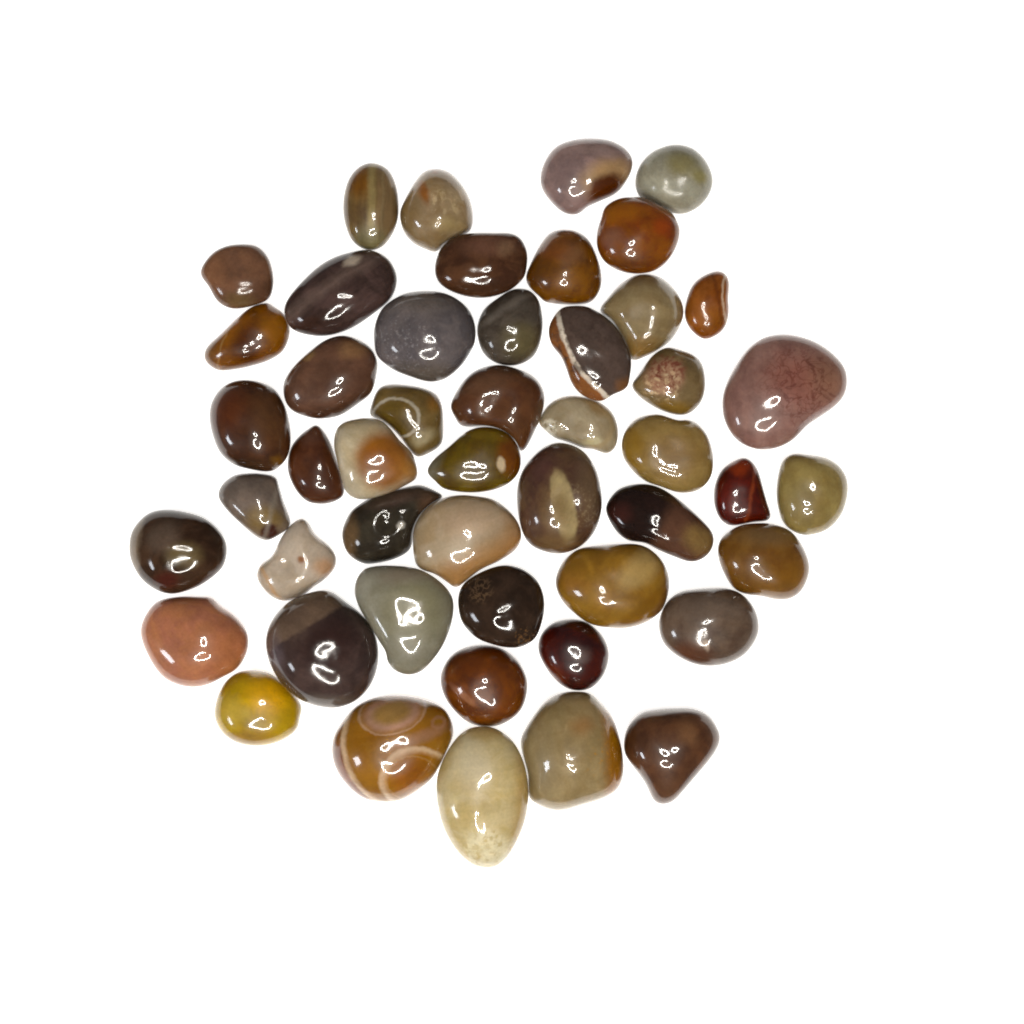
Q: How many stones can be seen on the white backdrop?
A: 49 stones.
